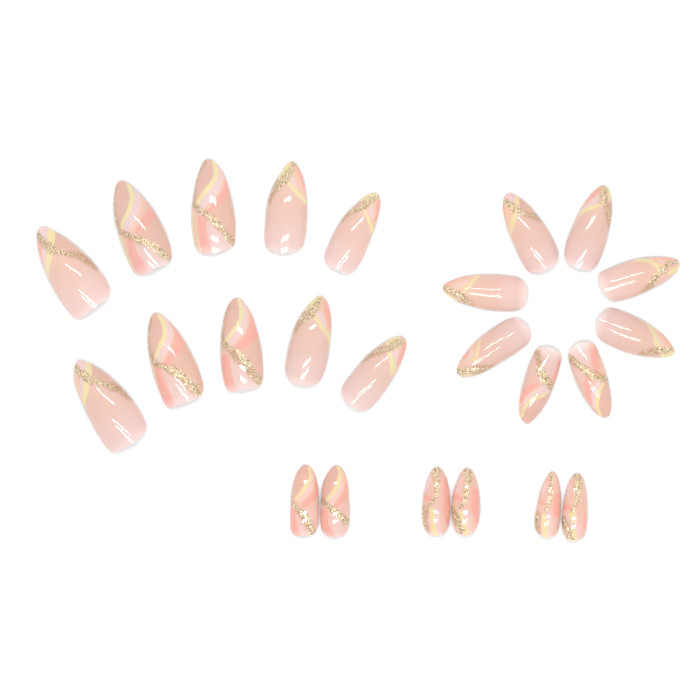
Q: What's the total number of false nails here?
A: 24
